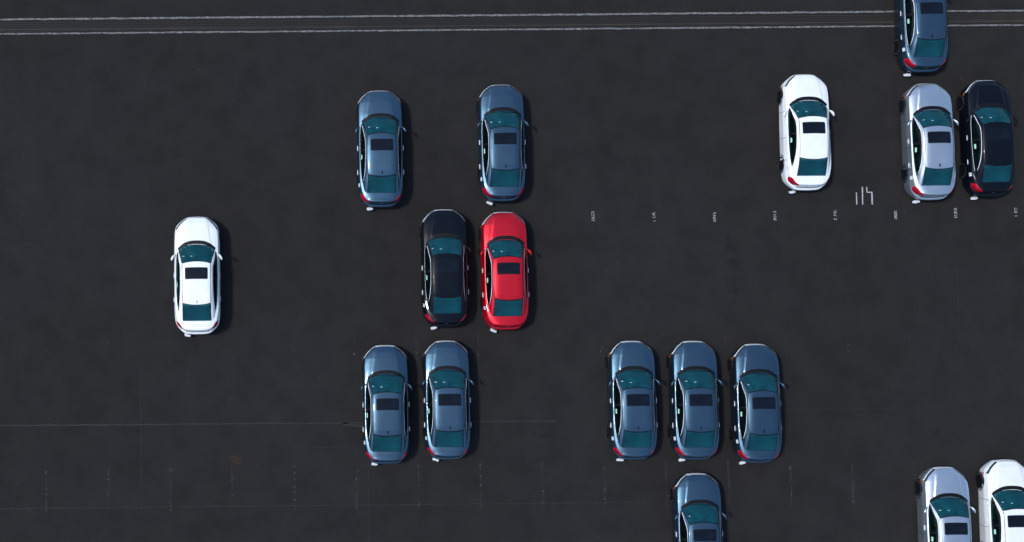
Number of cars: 17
